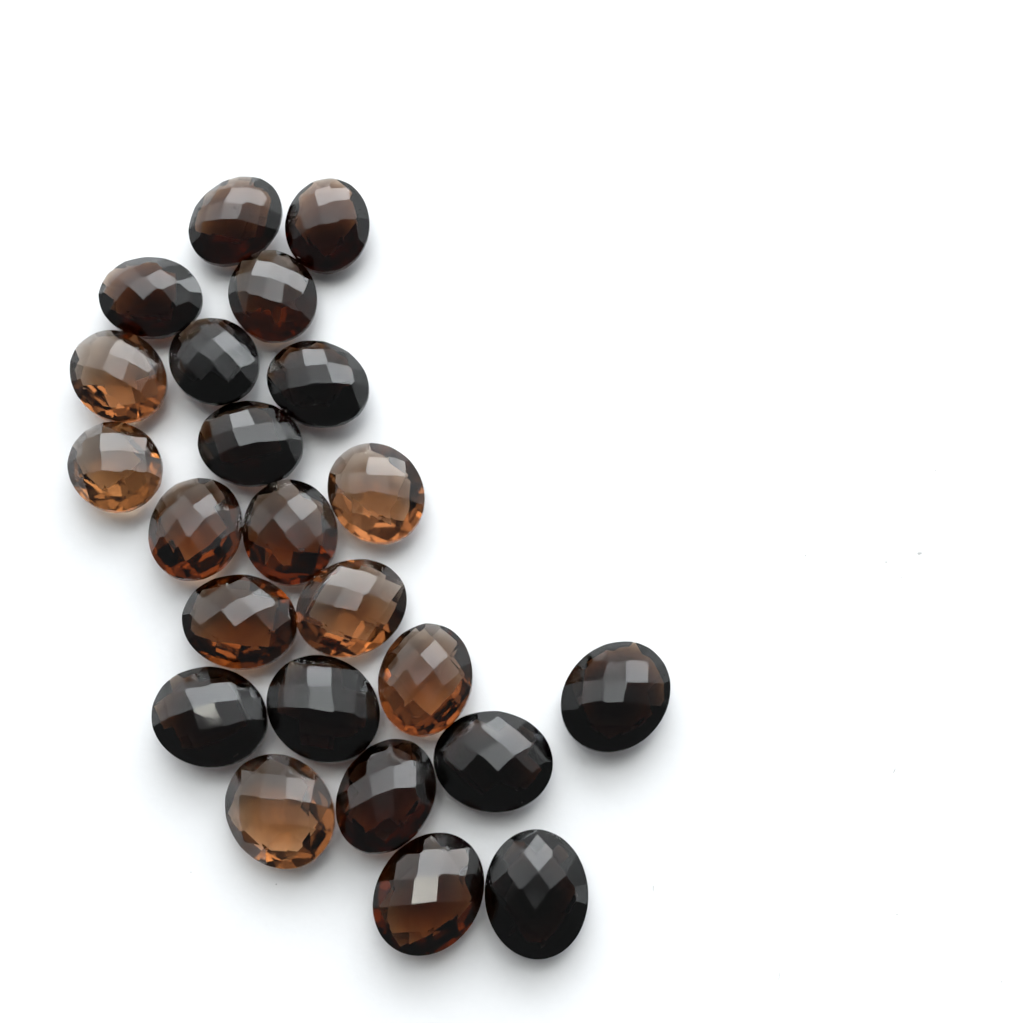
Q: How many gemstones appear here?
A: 23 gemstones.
